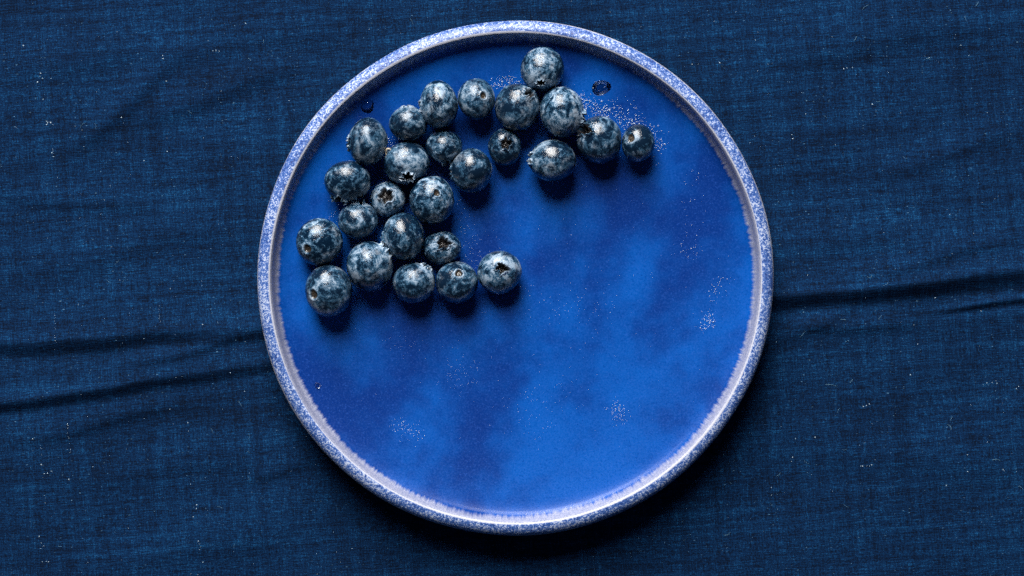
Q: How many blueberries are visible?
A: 26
